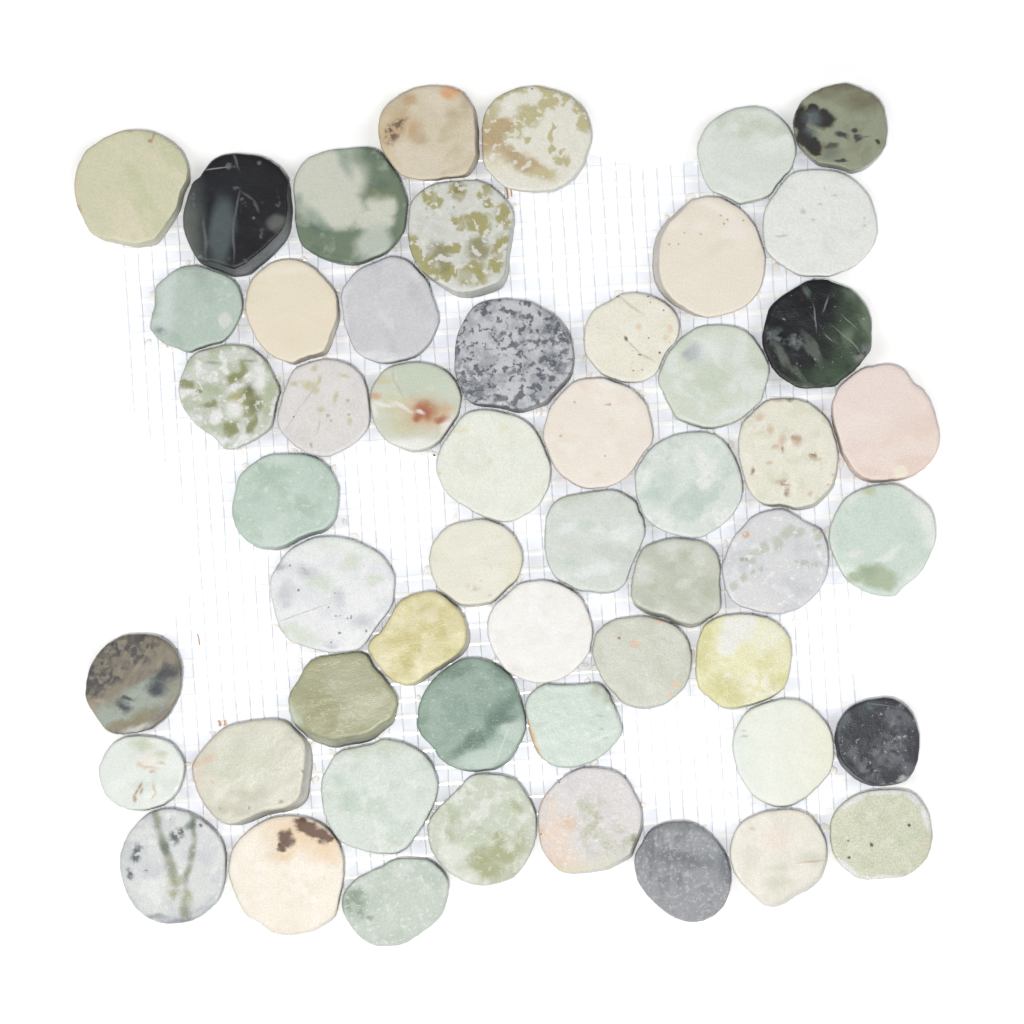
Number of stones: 53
